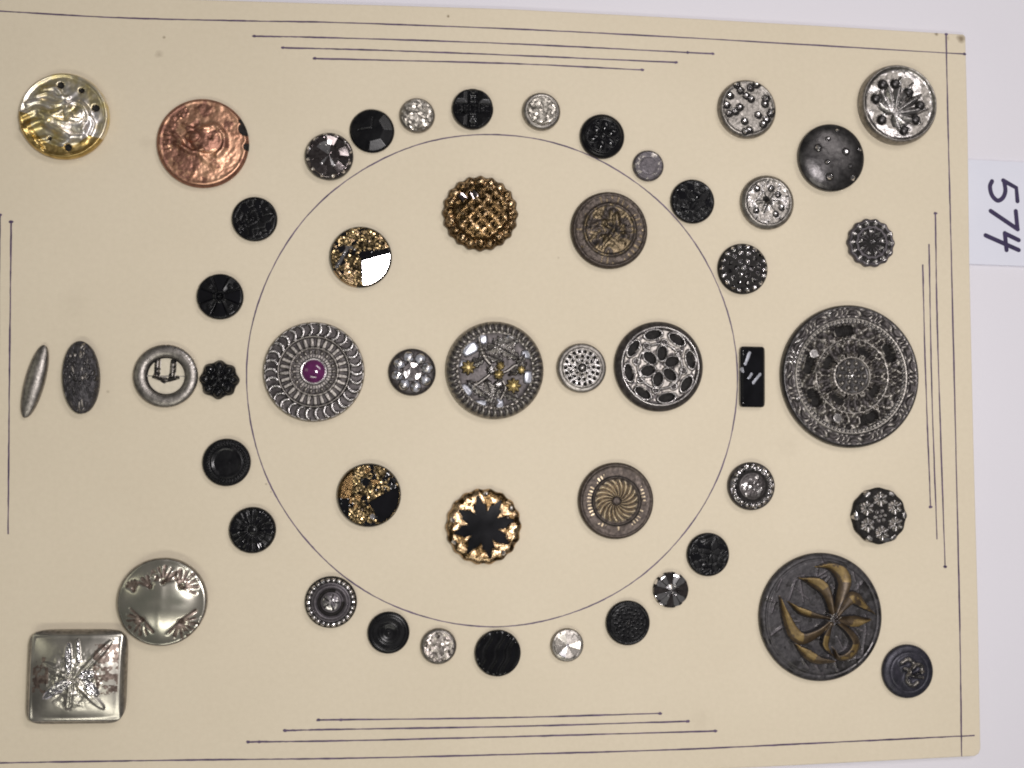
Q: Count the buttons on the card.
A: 51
